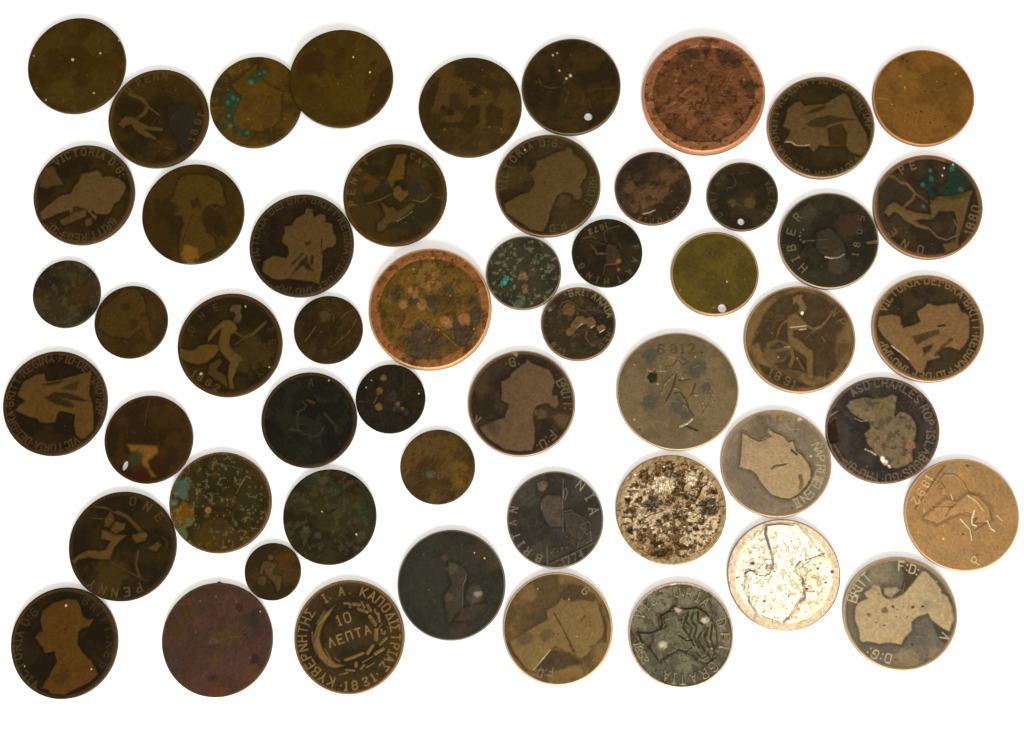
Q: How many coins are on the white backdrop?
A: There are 53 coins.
